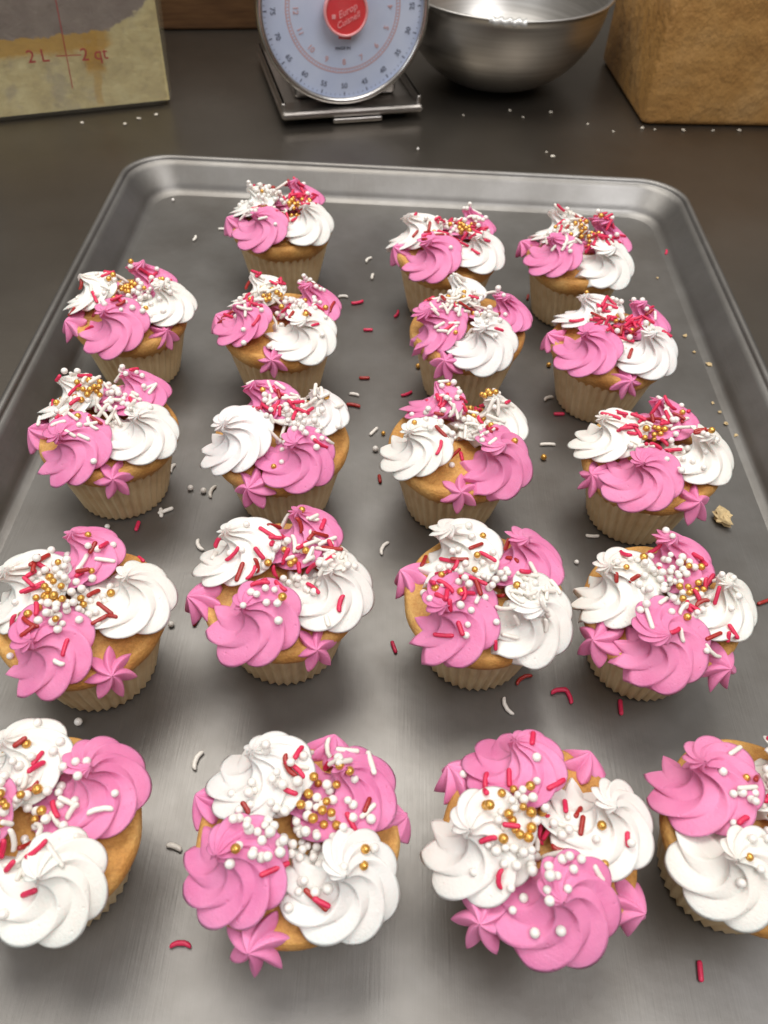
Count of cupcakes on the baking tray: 19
